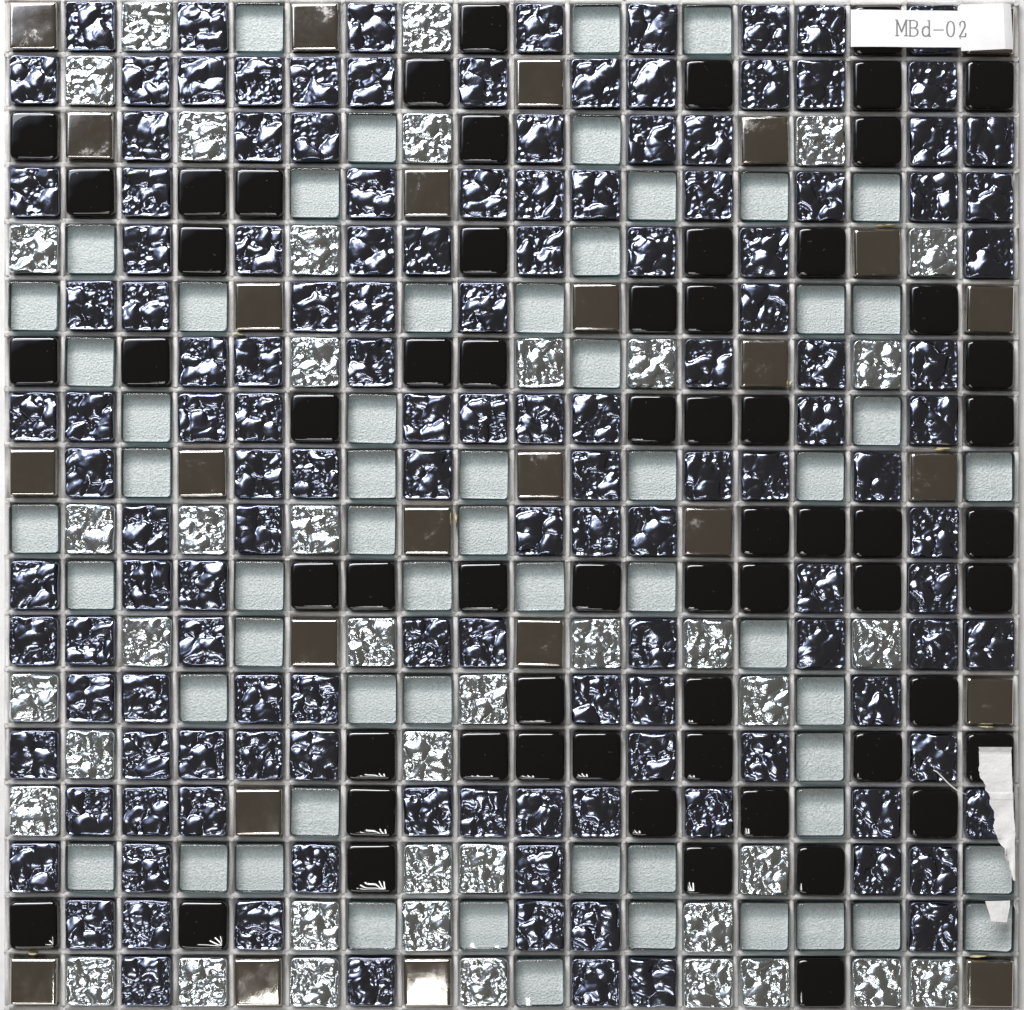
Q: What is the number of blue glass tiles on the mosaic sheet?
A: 137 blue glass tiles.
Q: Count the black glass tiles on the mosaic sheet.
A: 61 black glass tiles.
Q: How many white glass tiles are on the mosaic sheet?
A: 59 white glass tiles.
